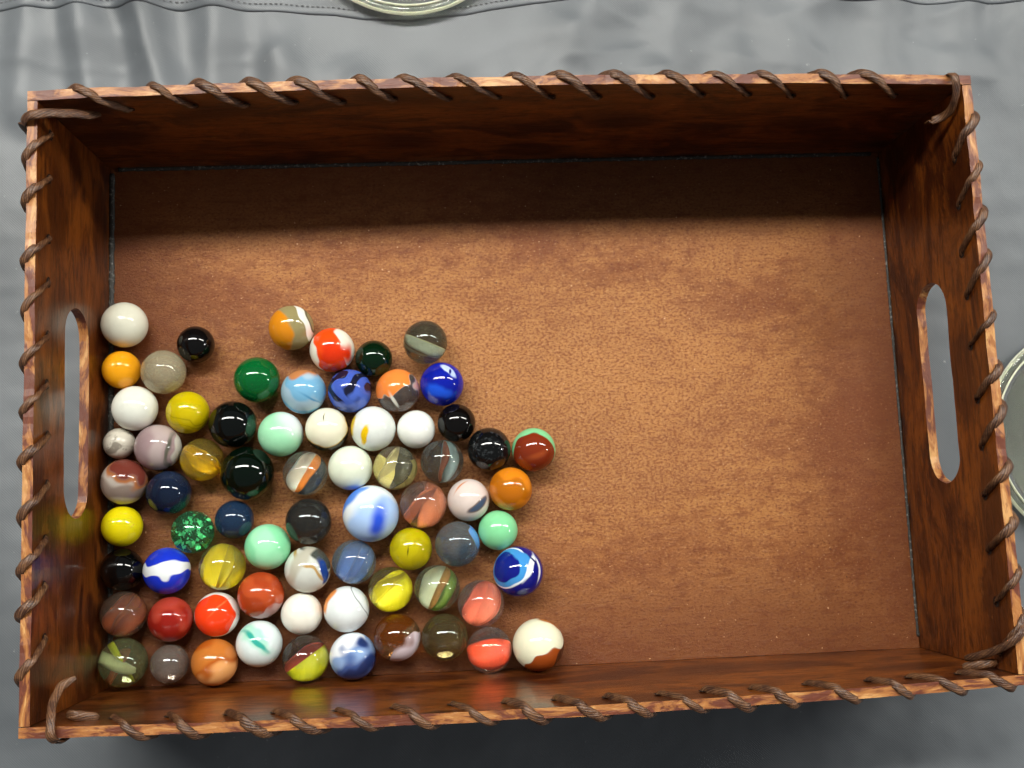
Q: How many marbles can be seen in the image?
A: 70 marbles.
